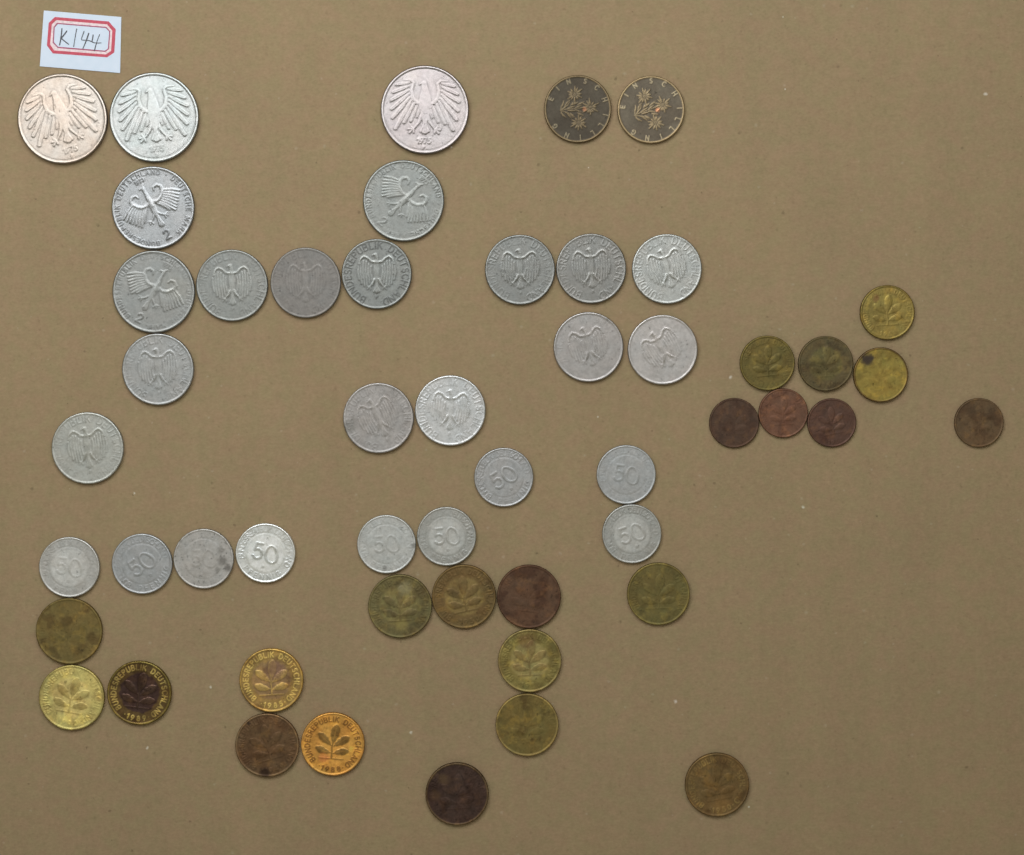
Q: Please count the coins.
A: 51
